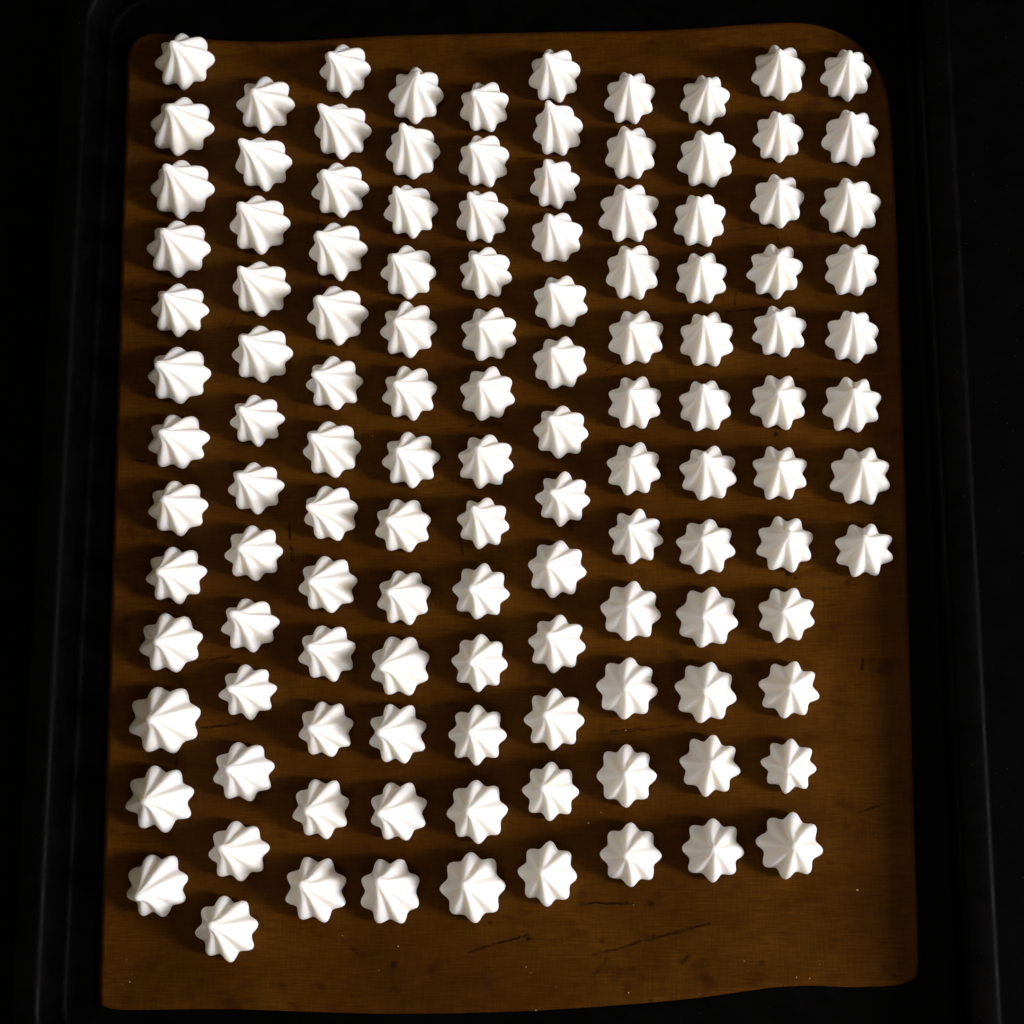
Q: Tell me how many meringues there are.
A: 122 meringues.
